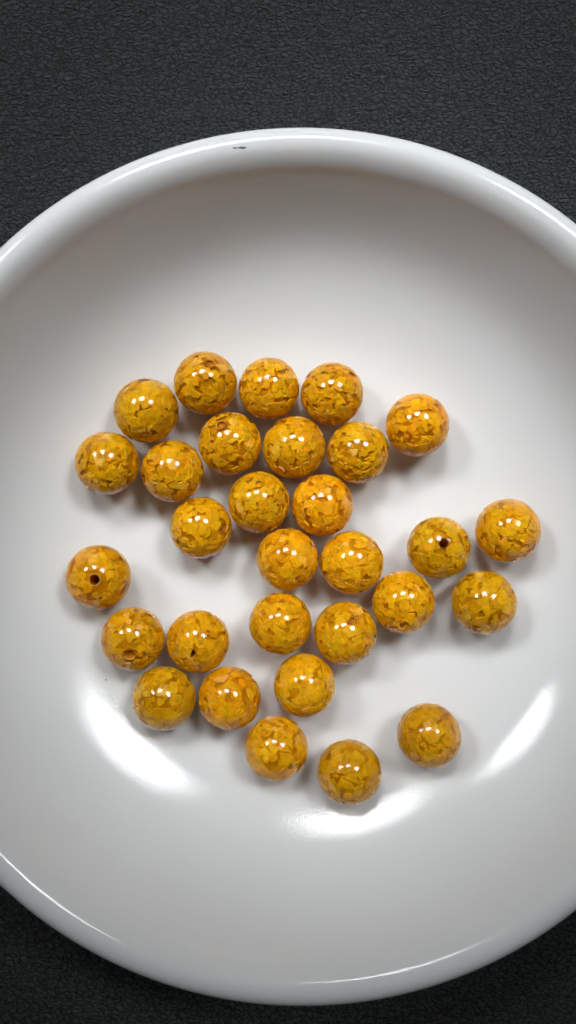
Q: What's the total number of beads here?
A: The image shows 30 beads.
